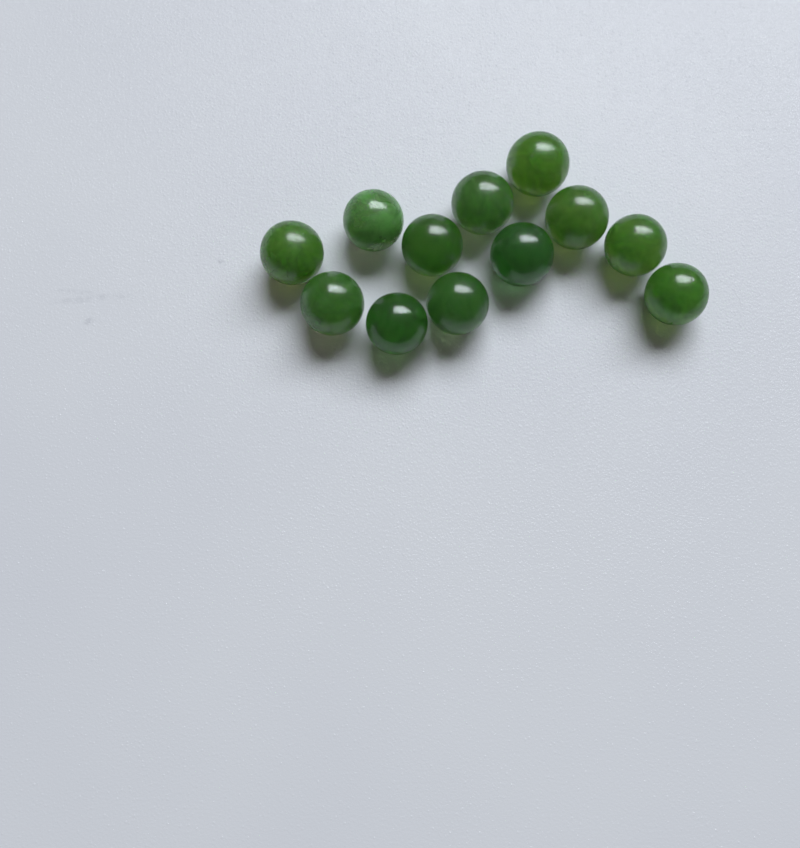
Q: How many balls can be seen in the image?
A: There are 12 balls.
